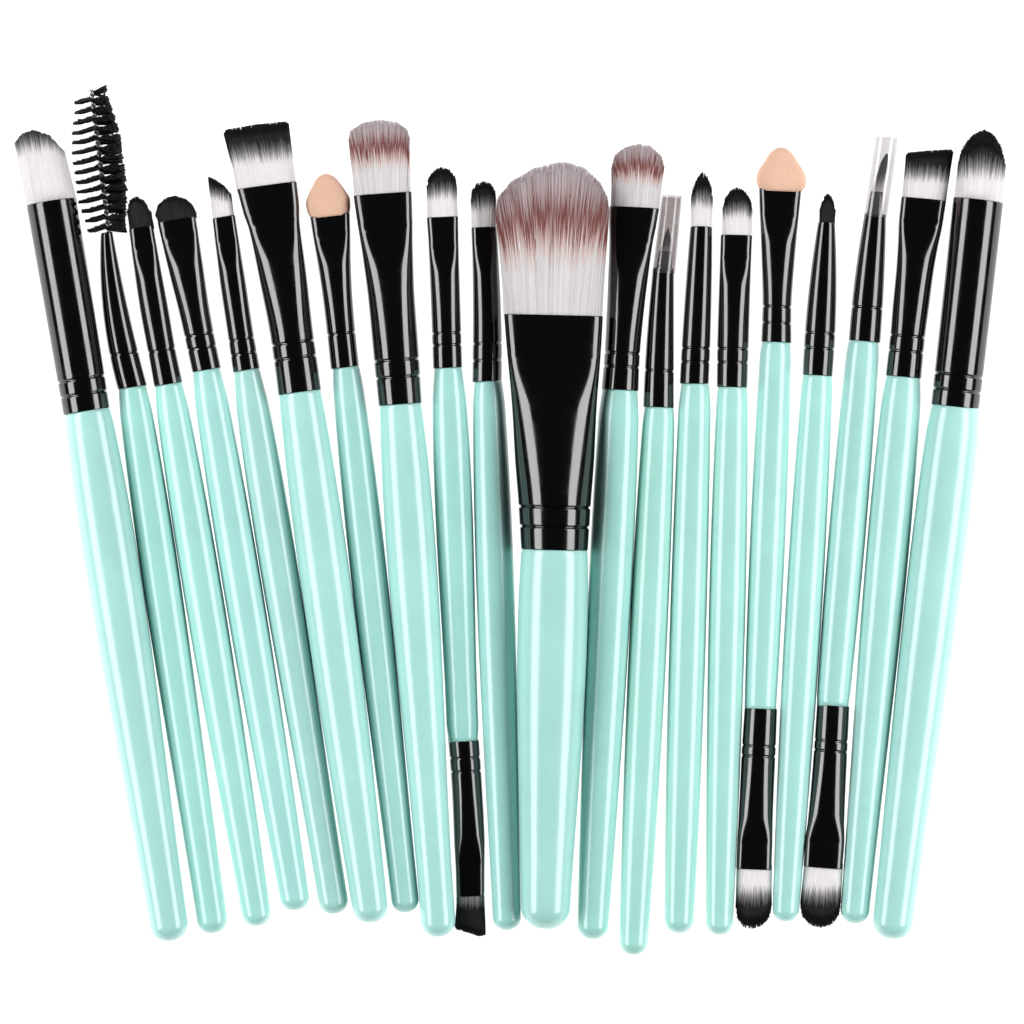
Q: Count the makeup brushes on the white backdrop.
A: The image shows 20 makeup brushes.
